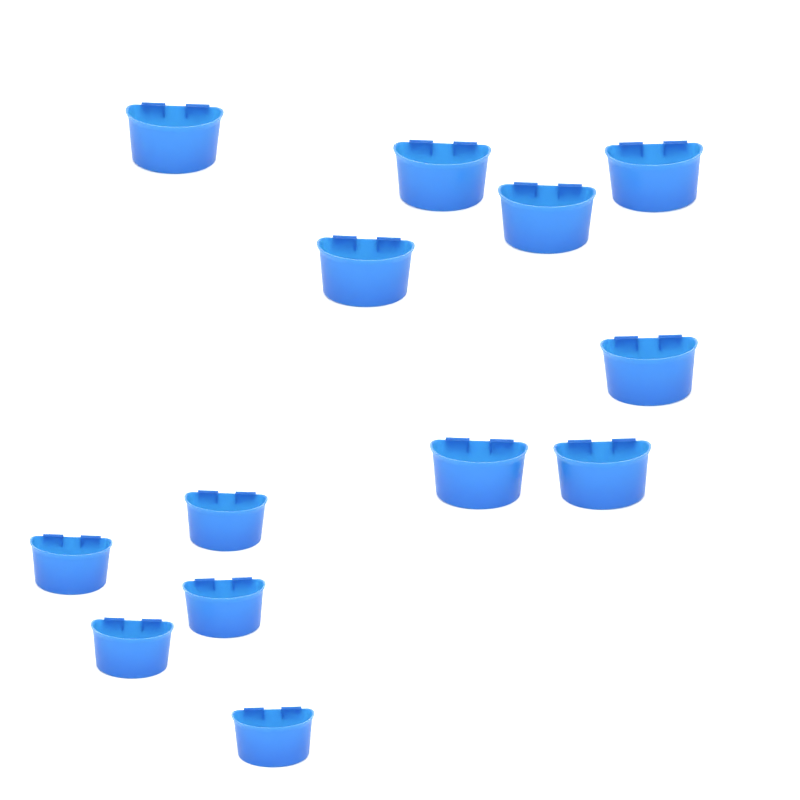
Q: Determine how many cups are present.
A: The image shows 13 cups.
